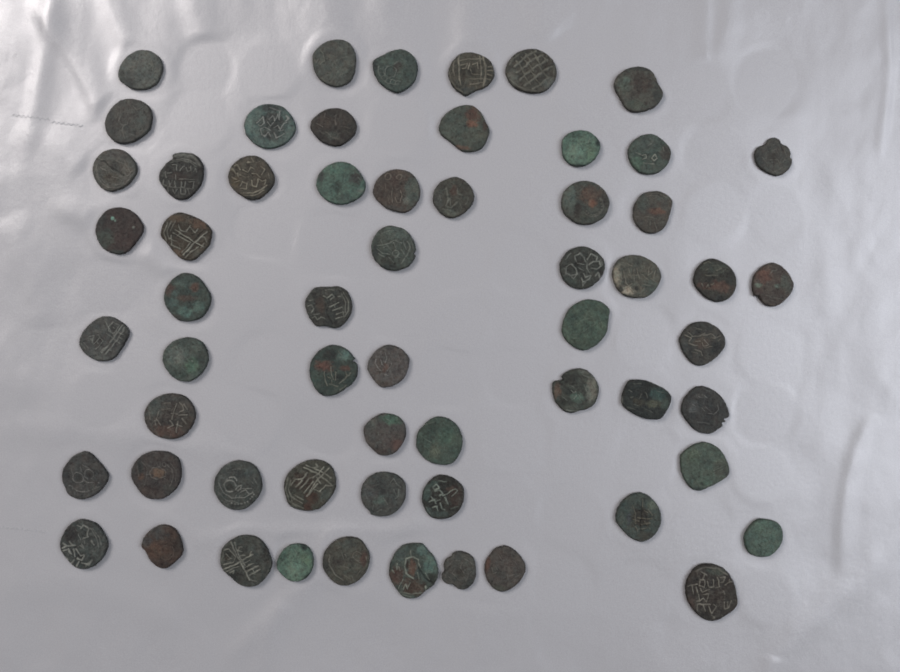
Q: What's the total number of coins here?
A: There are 60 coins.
